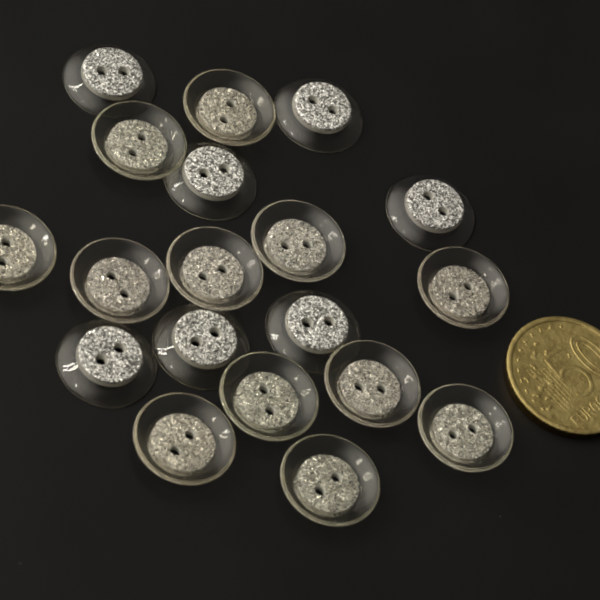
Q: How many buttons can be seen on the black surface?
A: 19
